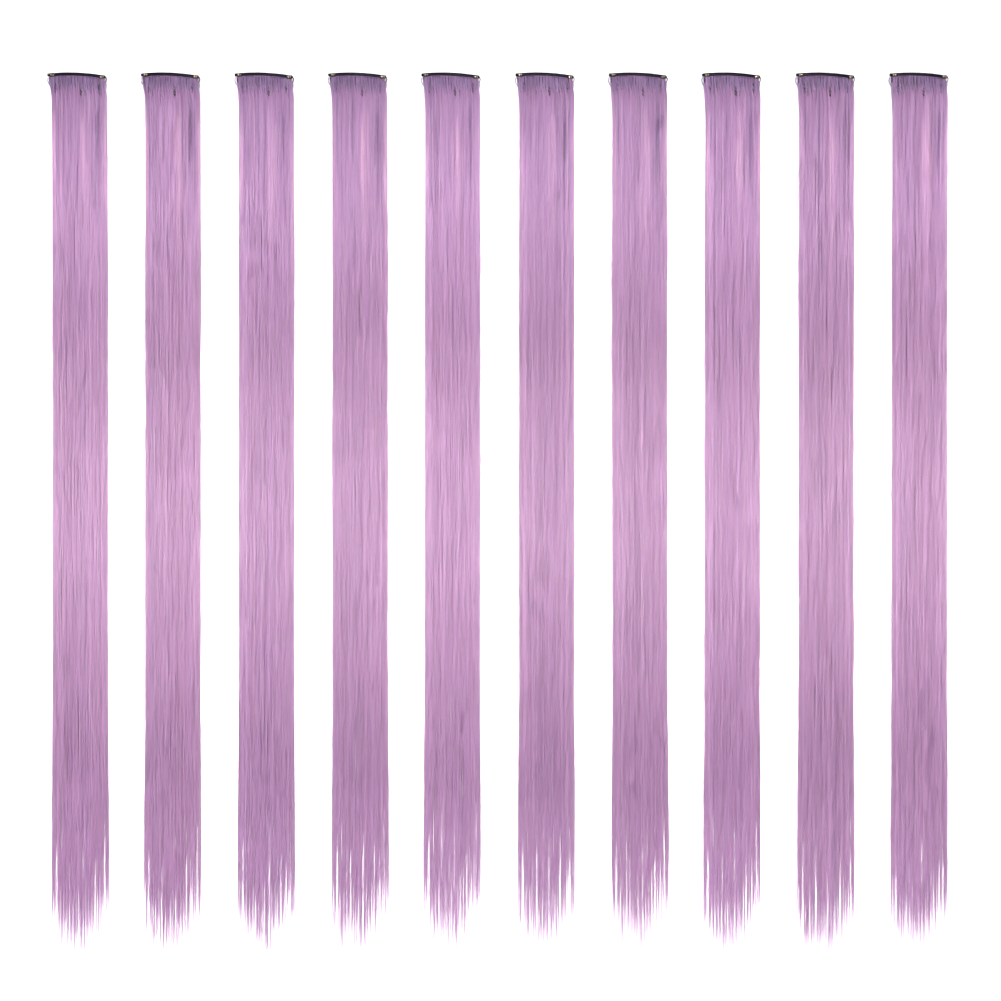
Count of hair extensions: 10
